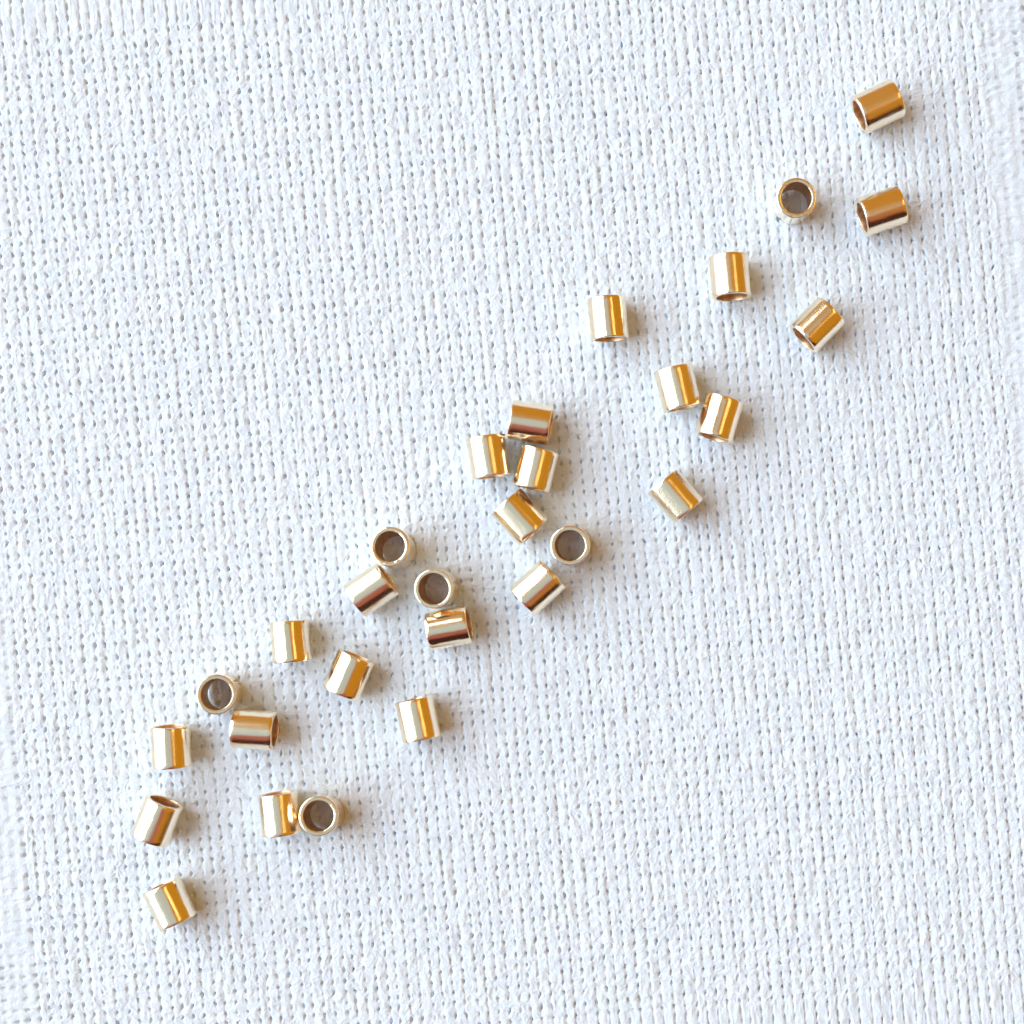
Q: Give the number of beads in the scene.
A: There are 29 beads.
